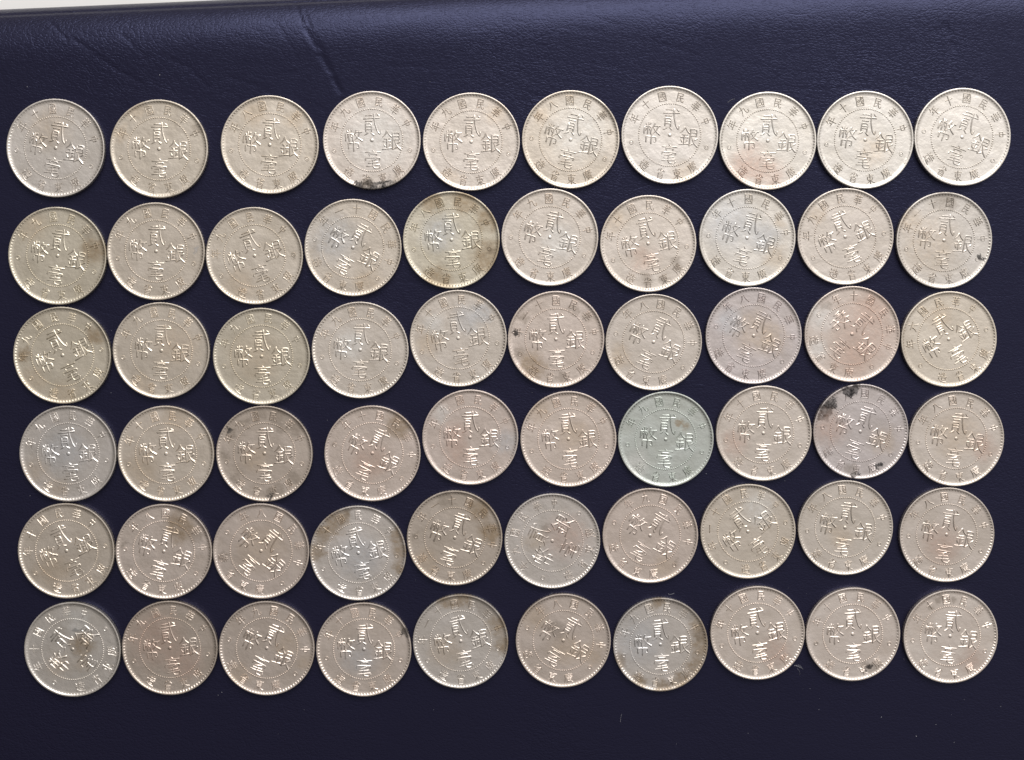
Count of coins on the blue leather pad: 60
